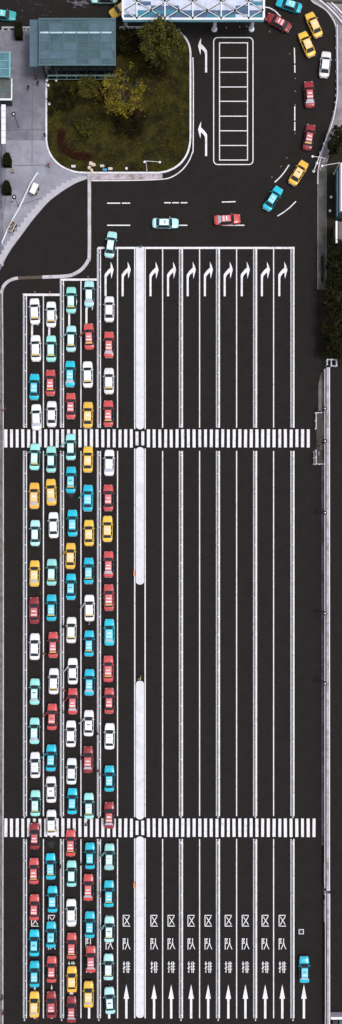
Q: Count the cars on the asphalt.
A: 116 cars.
